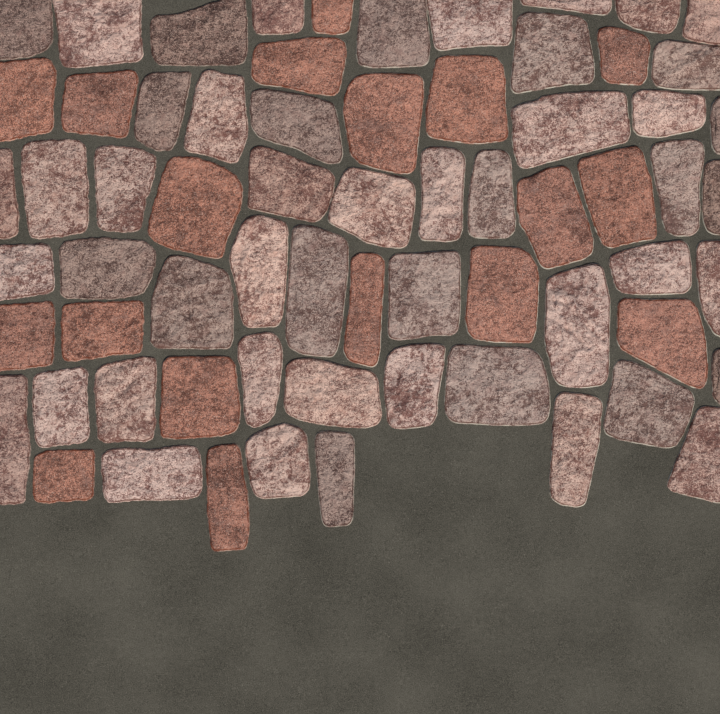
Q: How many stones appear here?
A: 67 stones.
